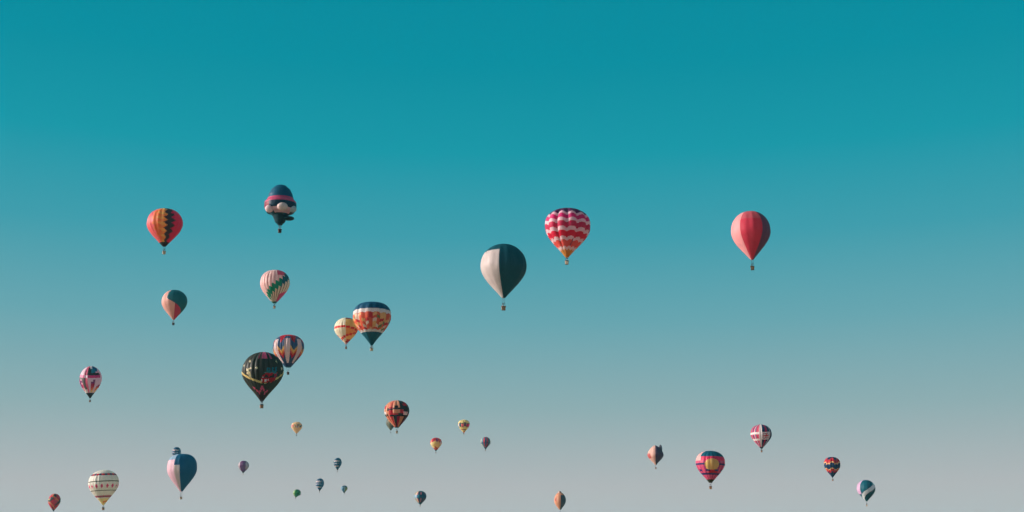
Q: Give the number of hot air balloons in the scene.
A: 34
